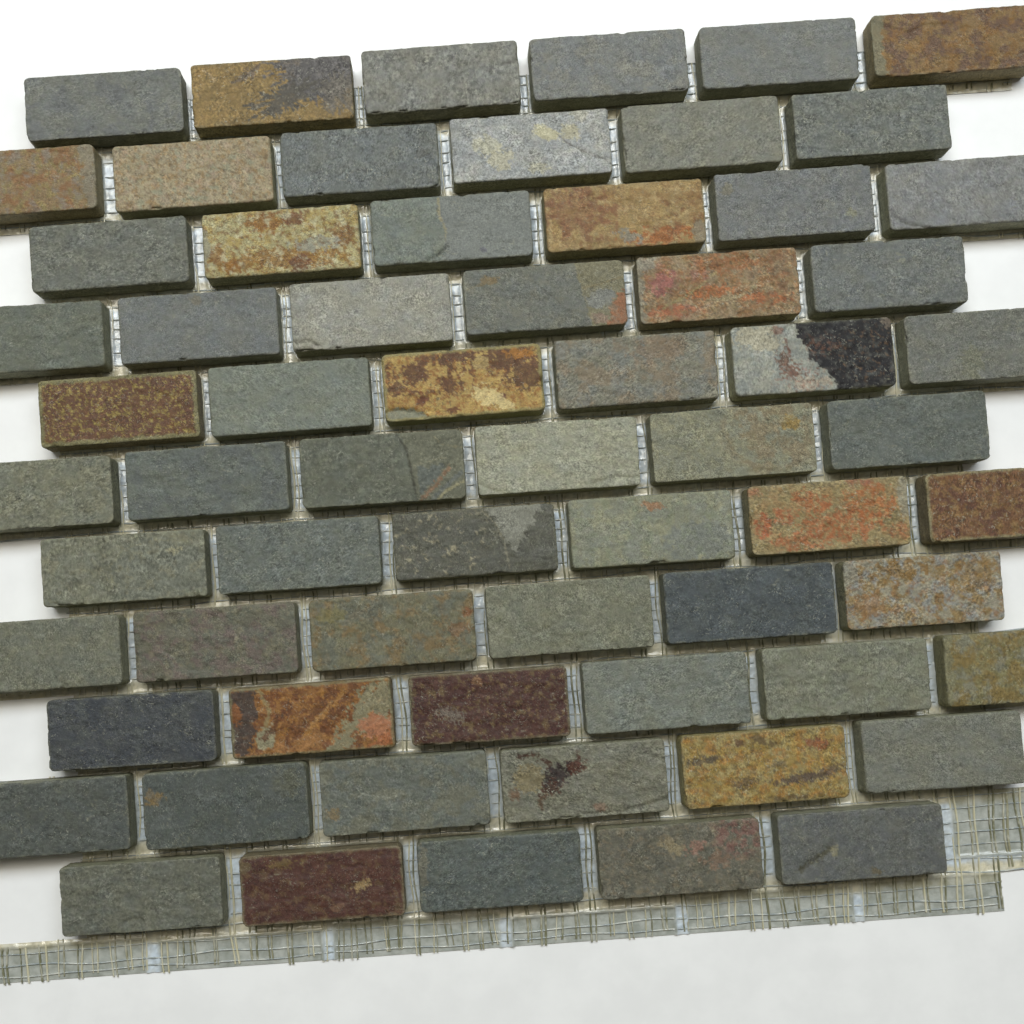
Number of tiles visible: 65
